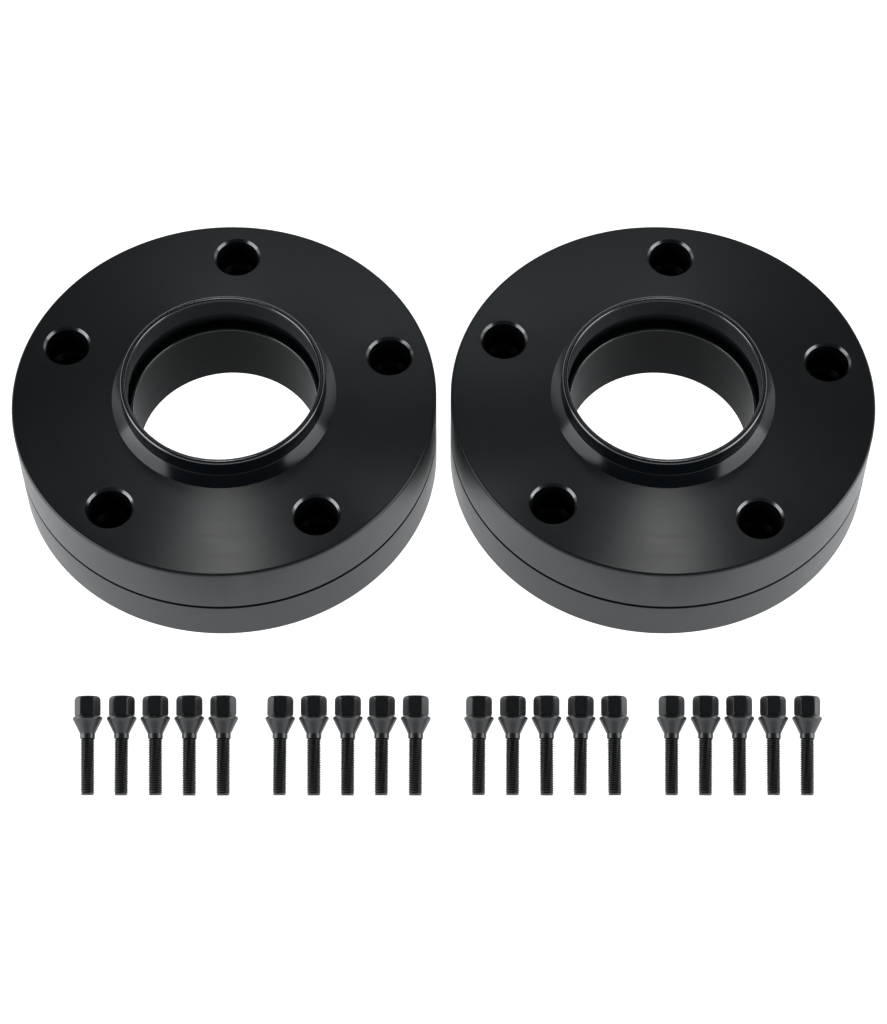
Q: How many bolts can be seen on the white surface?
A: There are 20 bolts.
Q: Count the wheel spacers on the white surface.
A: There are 2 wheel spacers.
